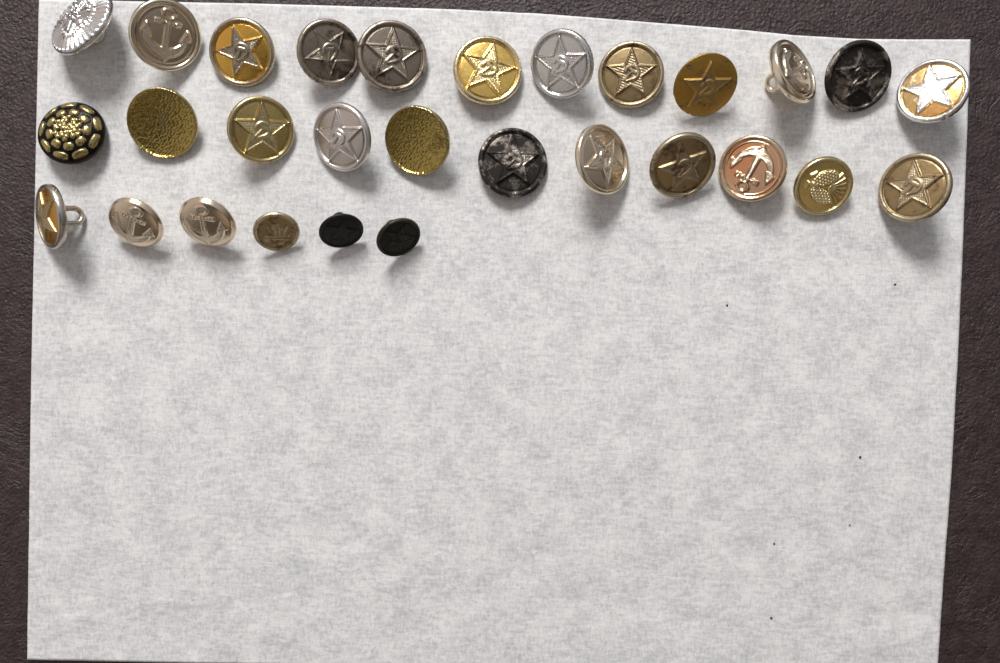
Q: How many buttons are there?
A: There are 29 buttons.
